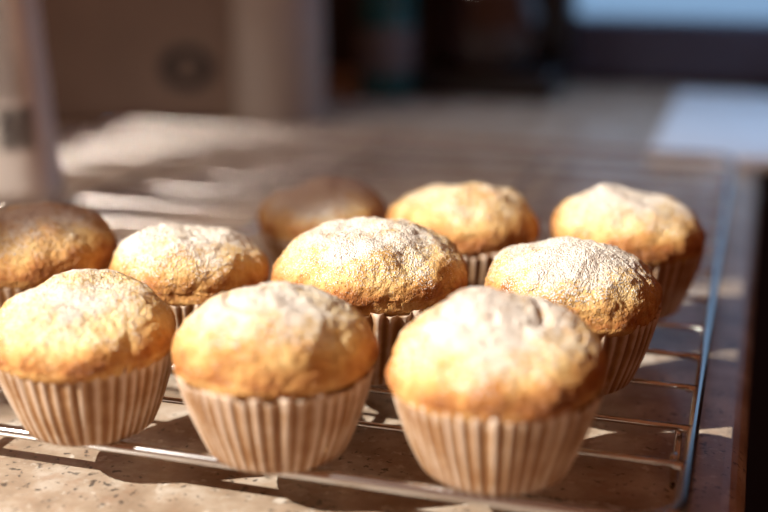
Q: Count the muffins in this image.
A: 10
